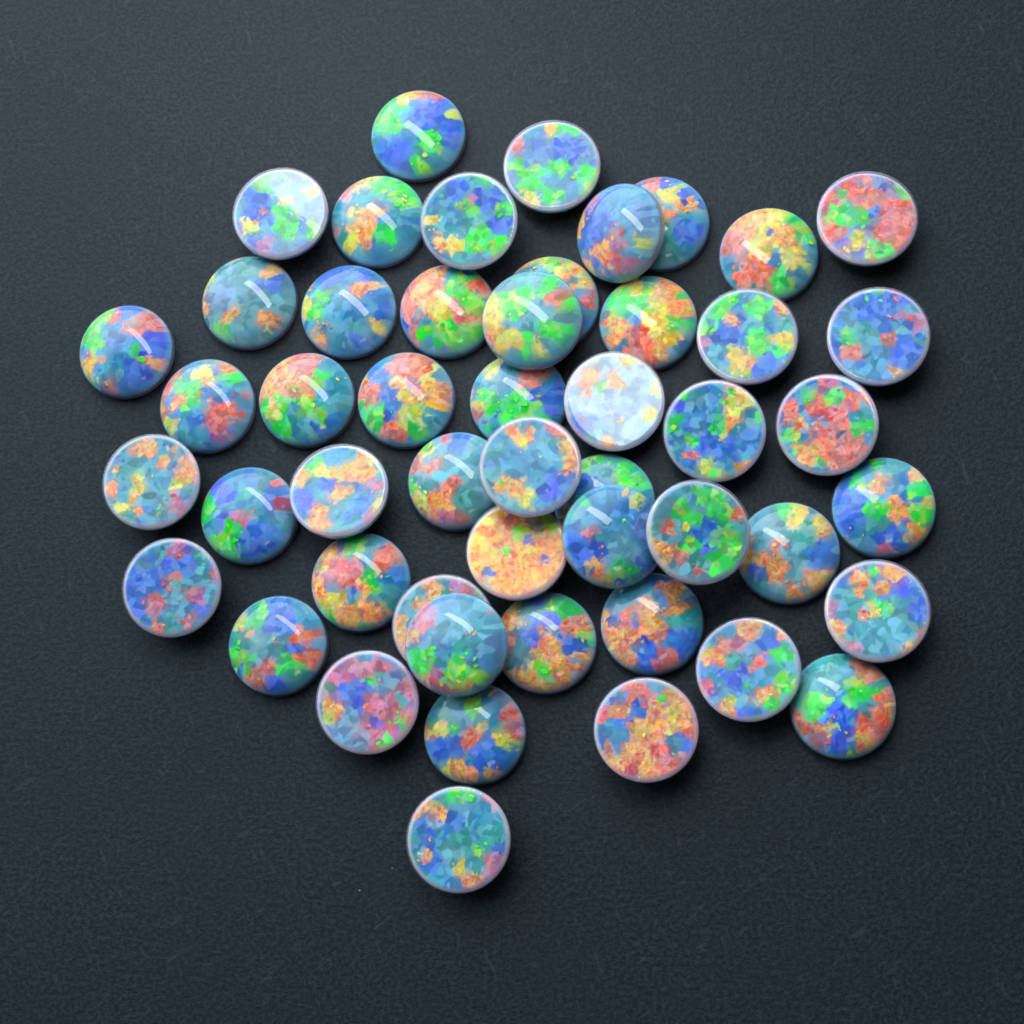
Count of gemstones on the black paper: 50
